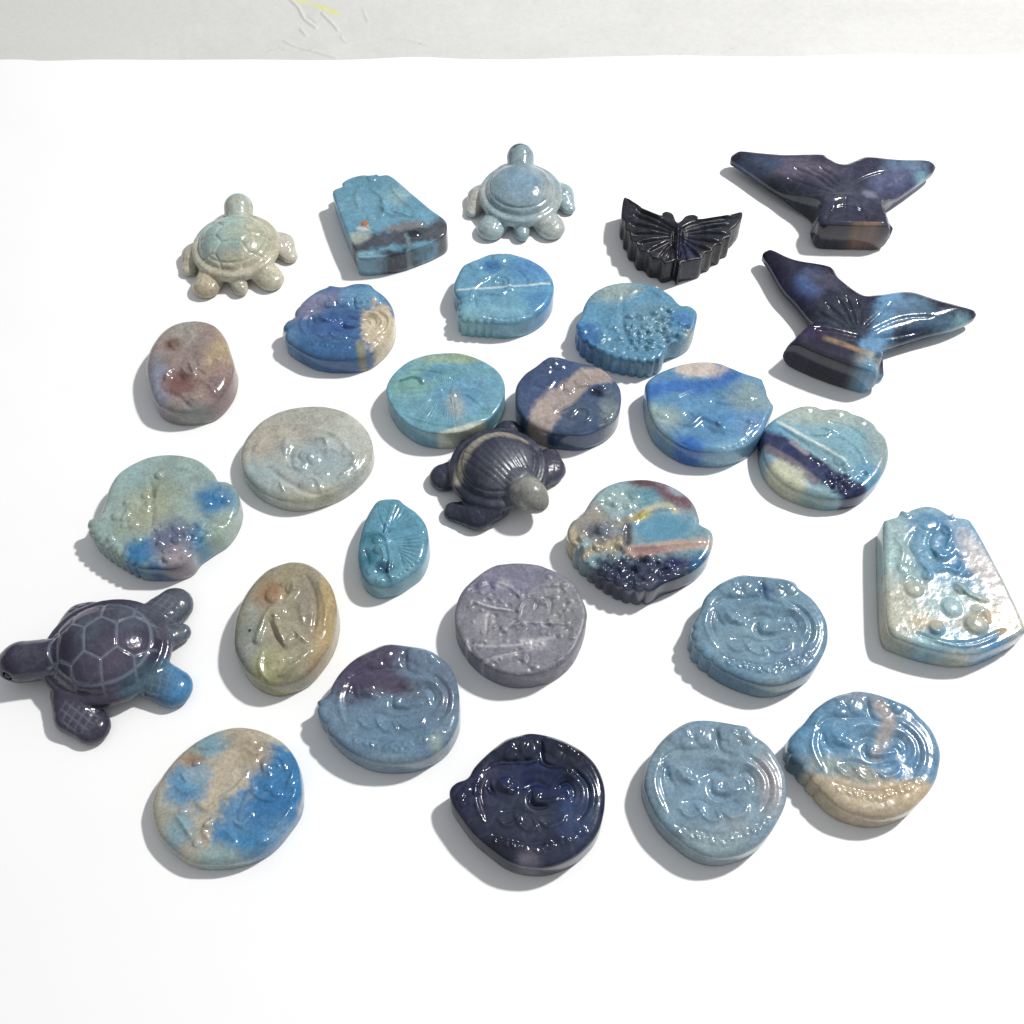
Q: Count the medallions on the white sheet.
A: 20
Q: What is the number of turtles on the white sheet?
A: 4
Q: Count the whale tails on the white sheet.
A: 2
